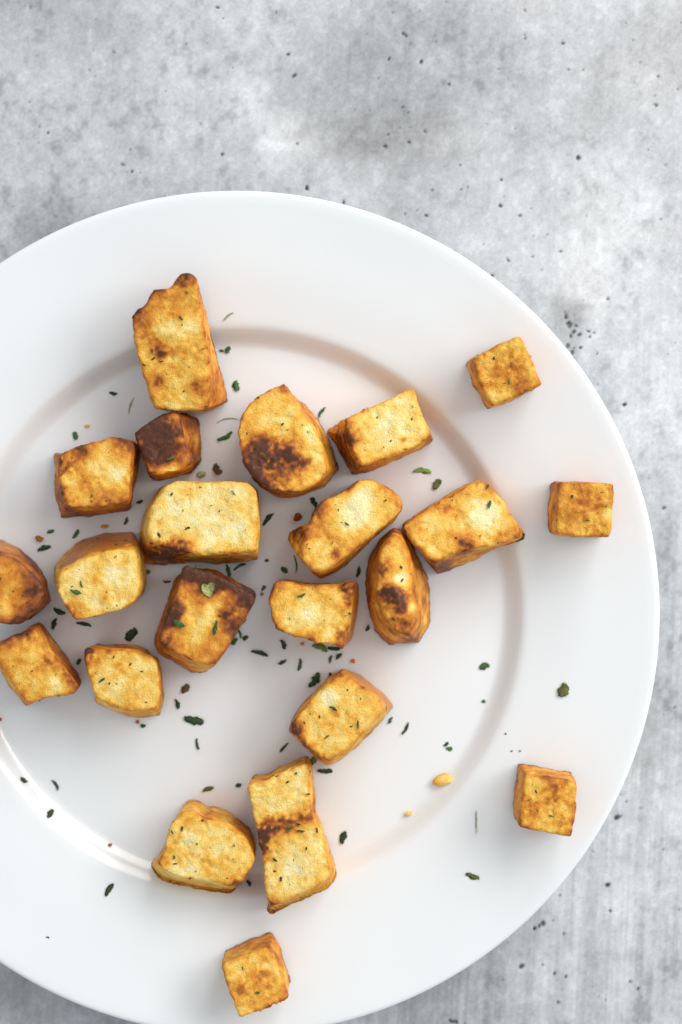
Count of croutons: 22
